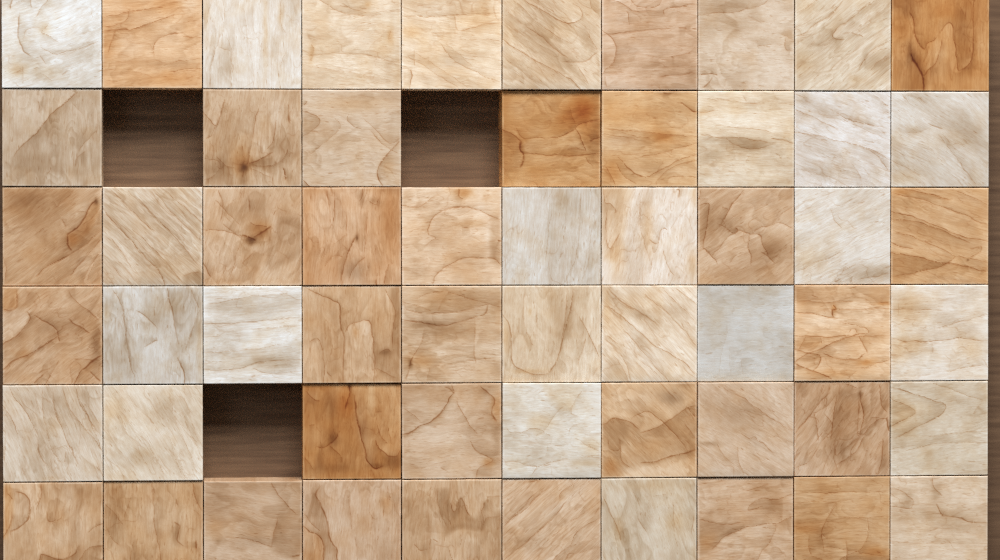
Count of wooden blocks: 57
